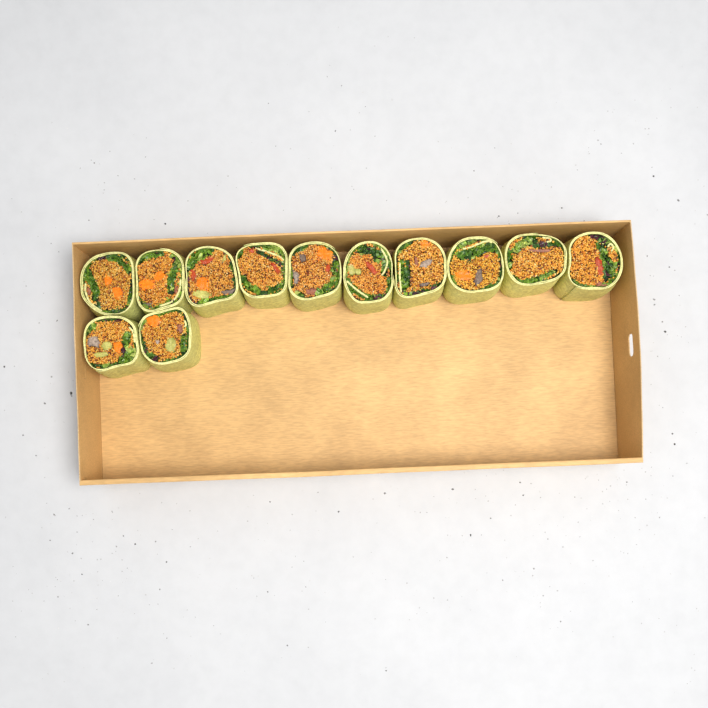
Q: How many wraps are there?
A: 12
